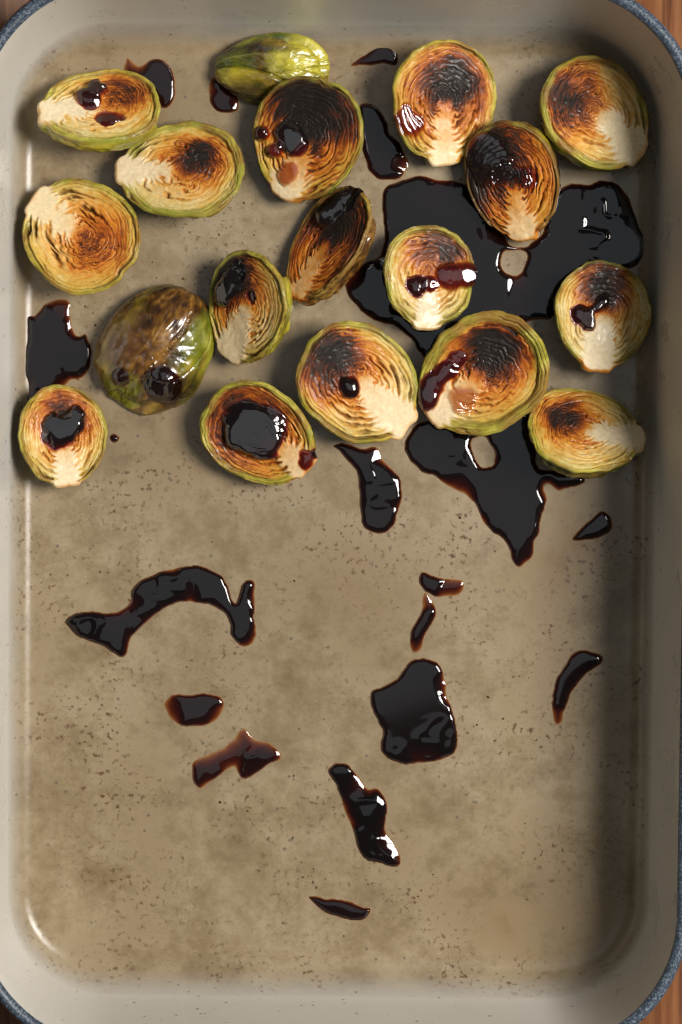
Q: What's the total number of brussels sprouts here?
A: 18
